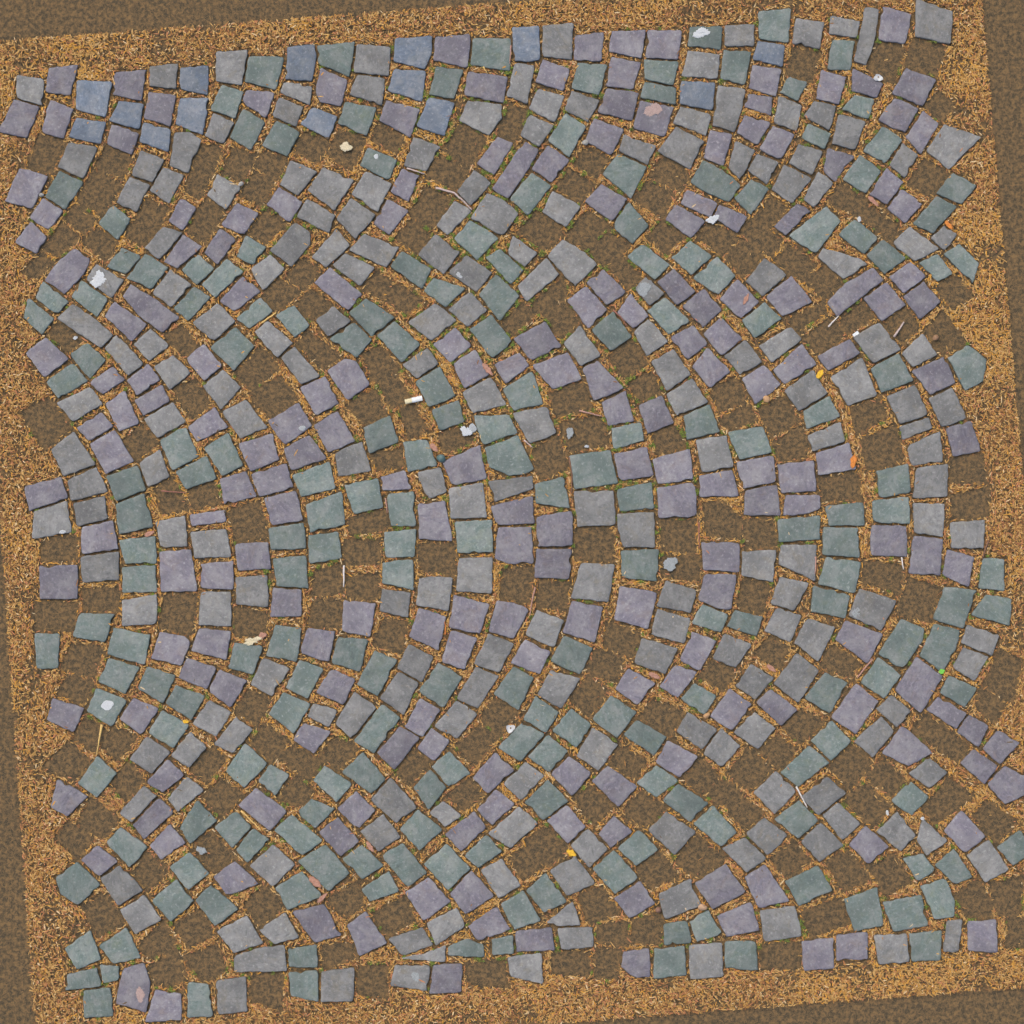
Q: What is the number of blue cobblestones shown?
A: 14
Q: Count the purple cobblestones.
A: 200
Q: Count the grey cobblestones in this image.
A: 200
